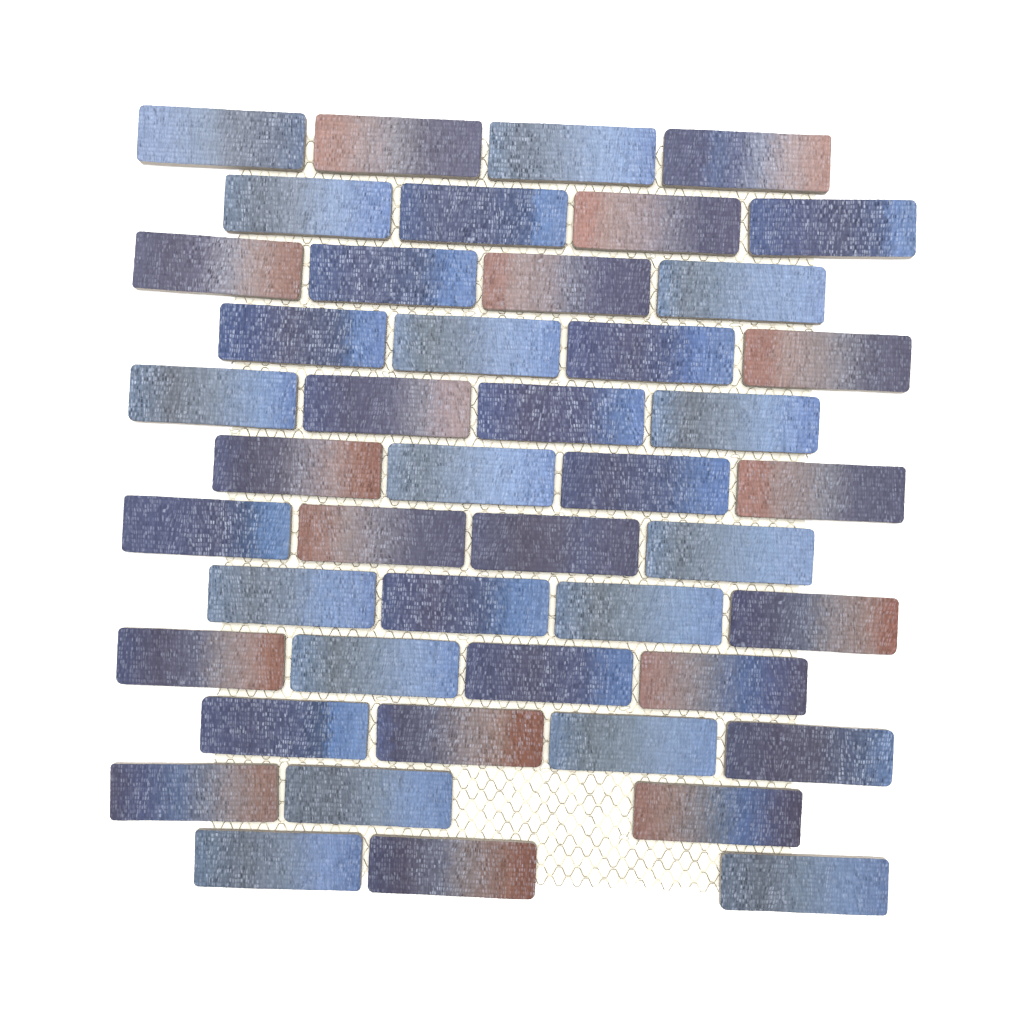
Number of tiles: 46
